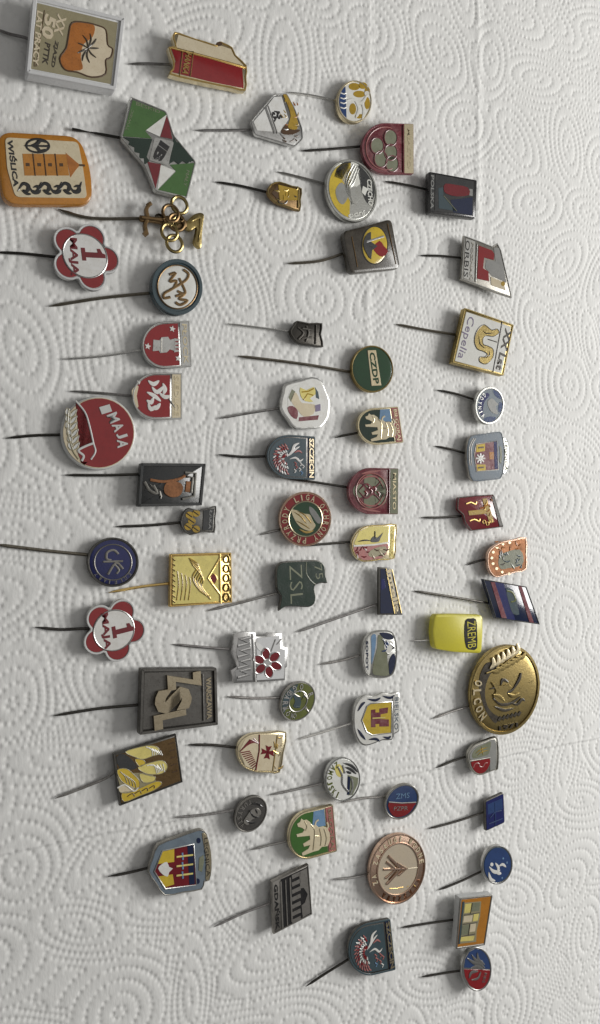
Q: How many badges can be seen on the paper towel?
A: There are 61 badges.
